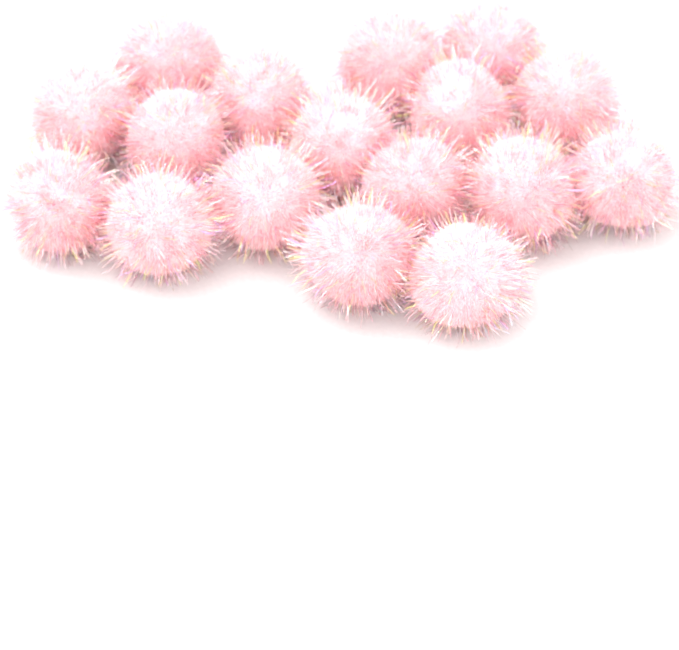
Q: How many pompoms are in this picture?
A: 17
